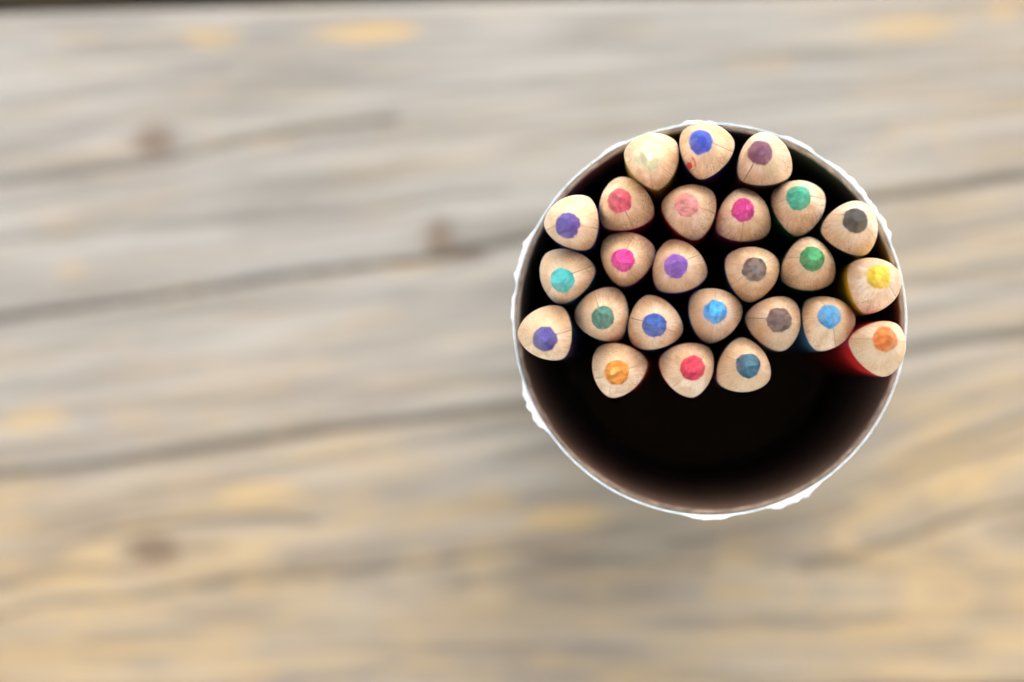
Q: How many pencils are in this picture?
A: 25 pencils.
